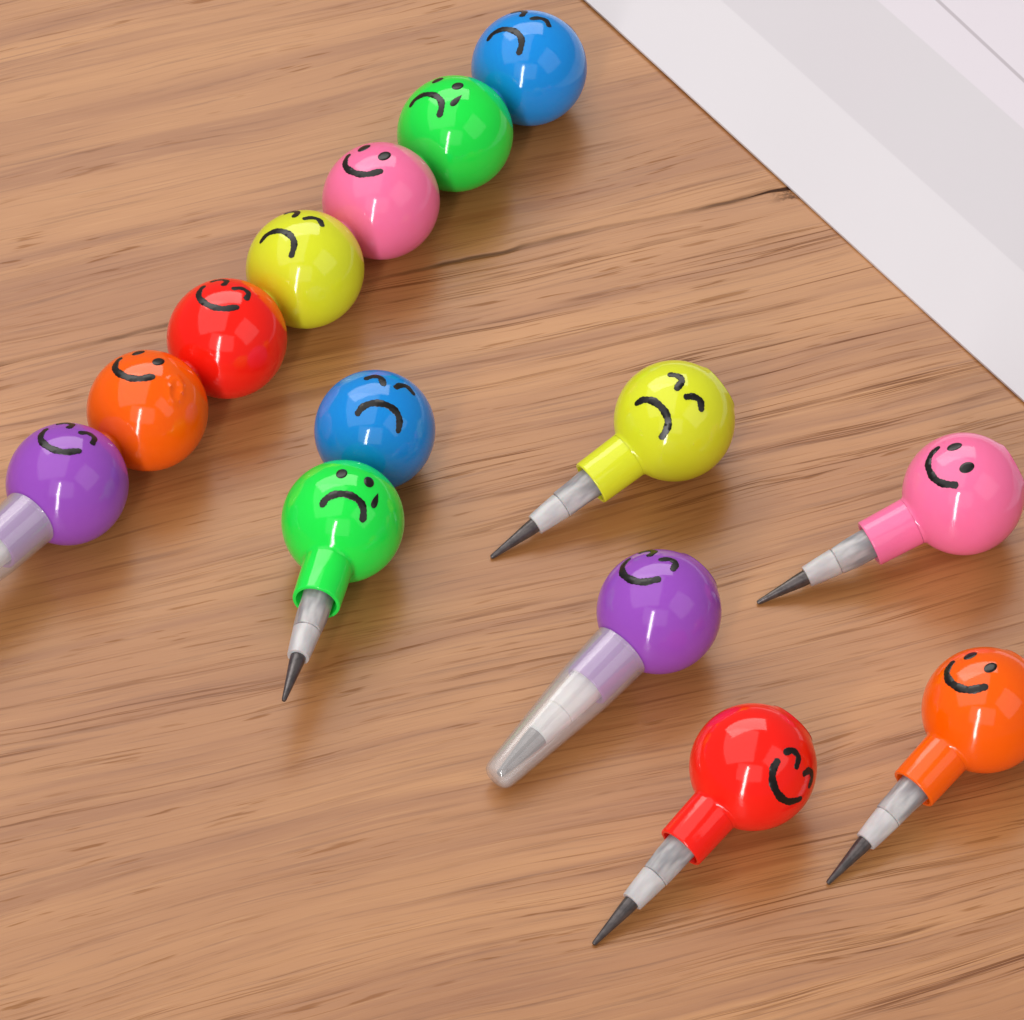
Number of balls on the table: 14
